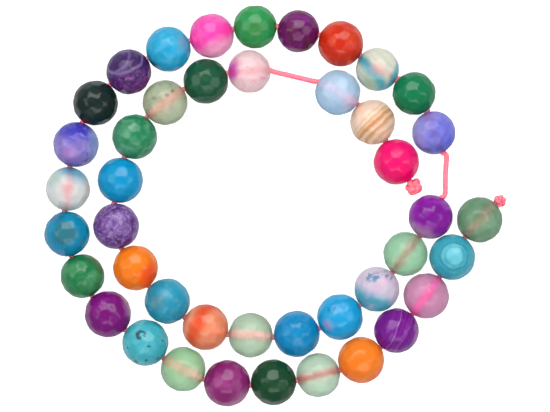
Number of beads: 43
